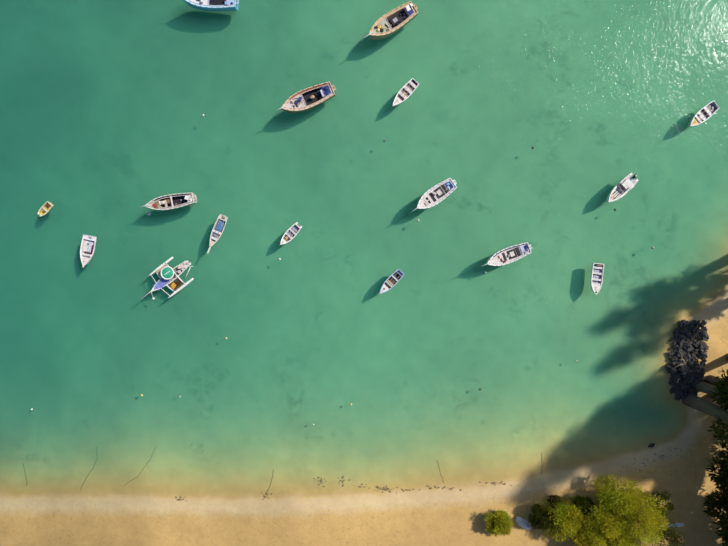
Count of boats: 16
